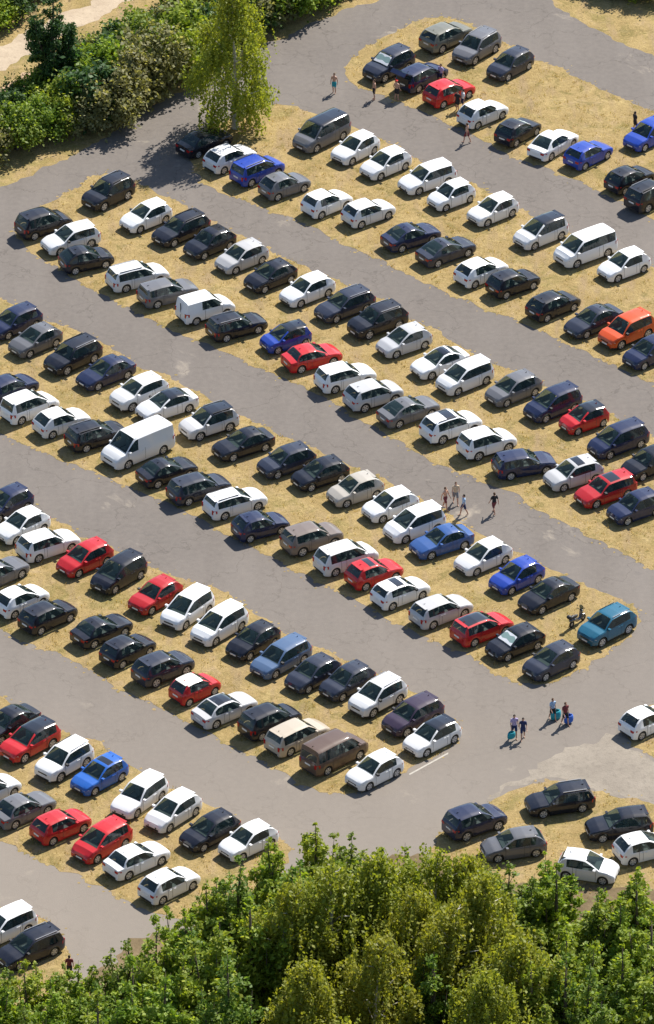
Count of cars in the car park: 156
